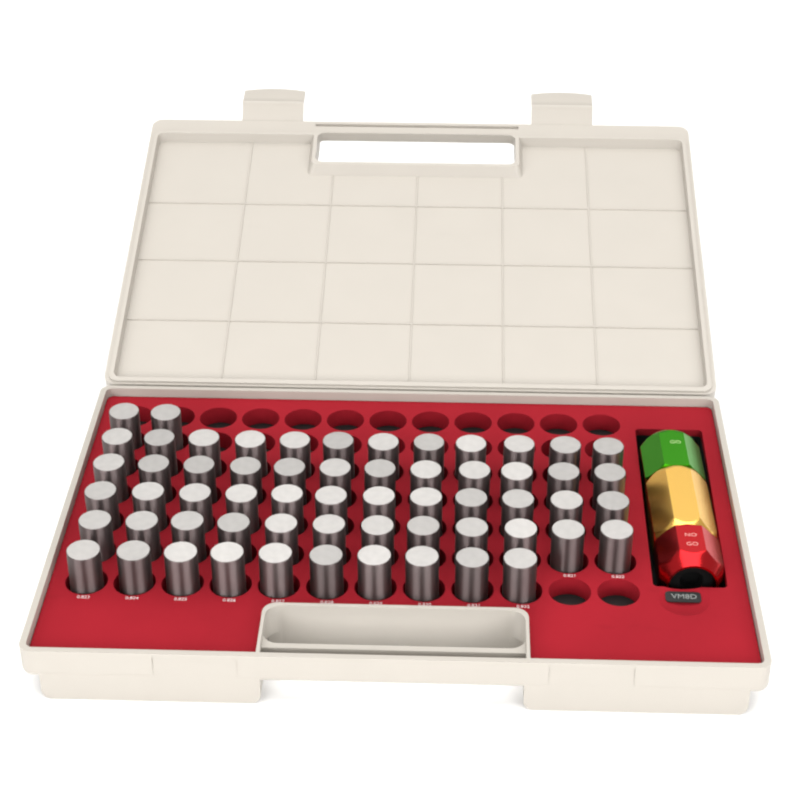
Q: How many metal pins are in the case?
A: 60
